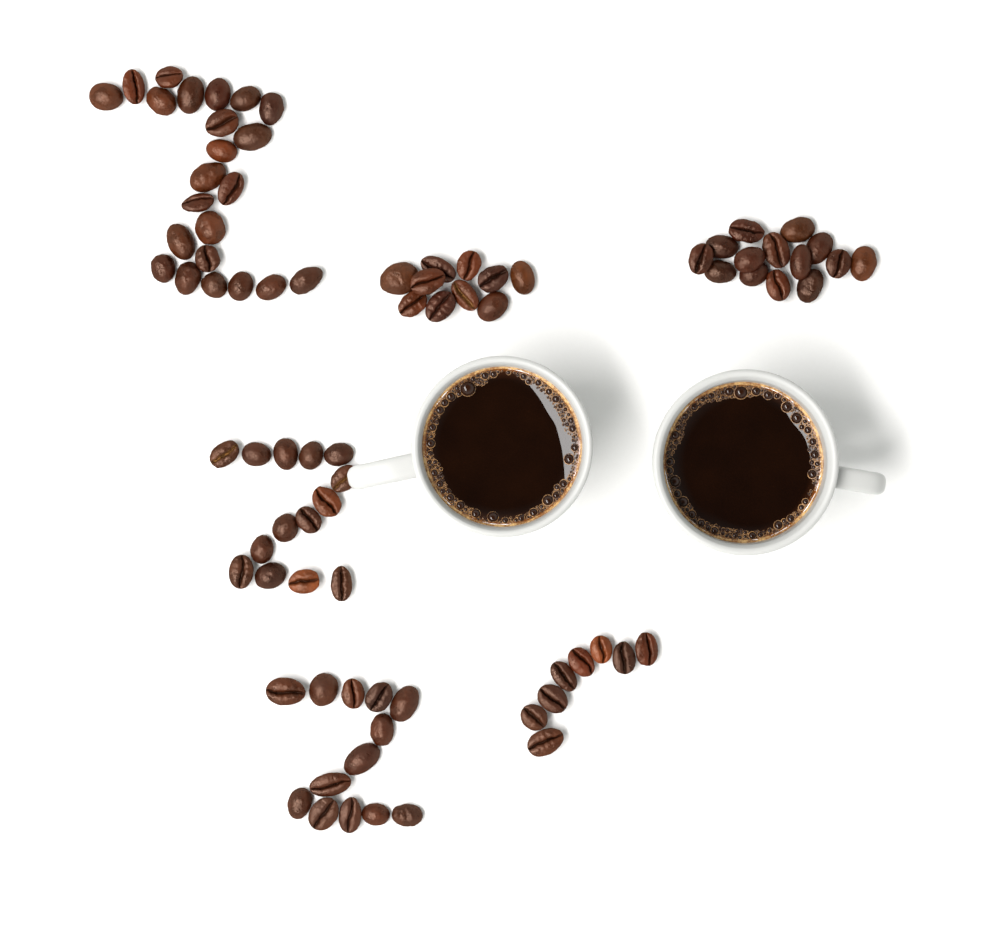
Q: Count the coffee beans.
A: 82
